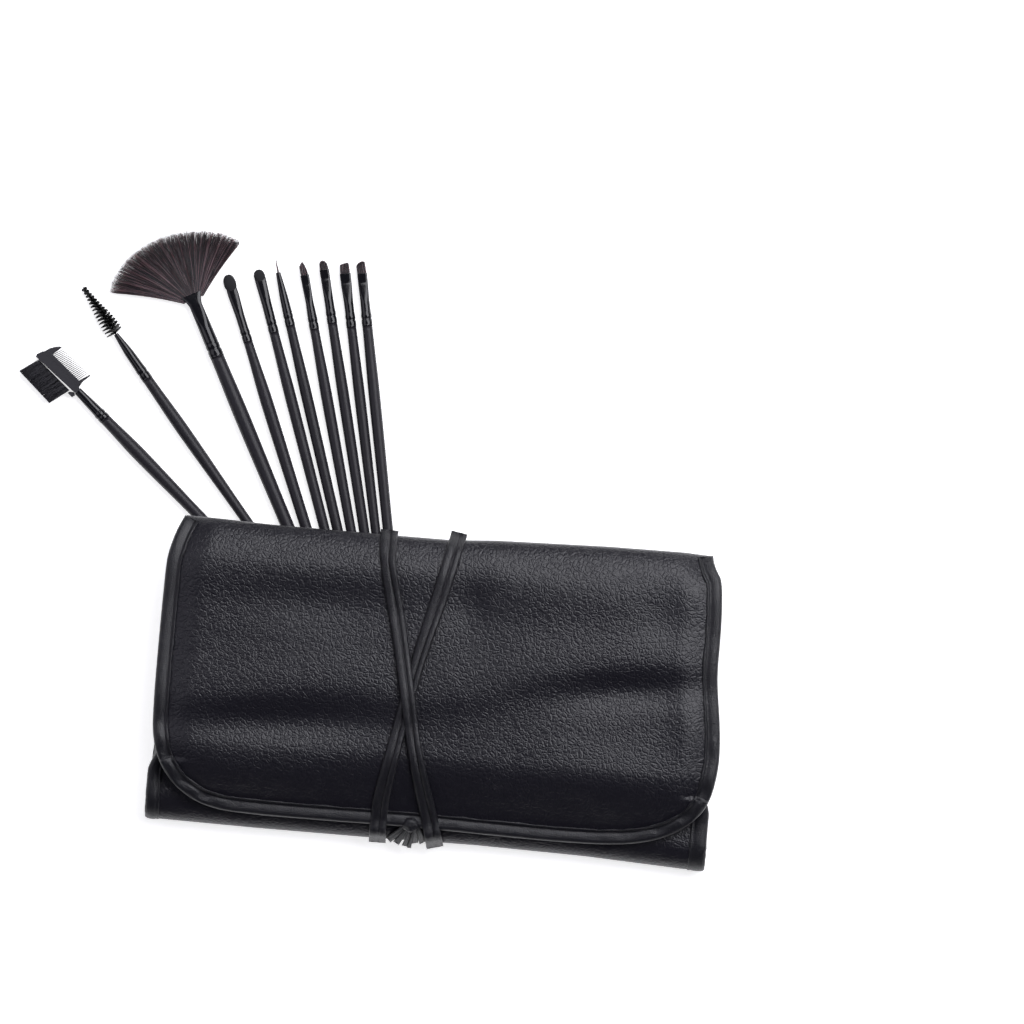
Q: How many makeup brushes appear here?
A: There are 10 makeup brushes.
